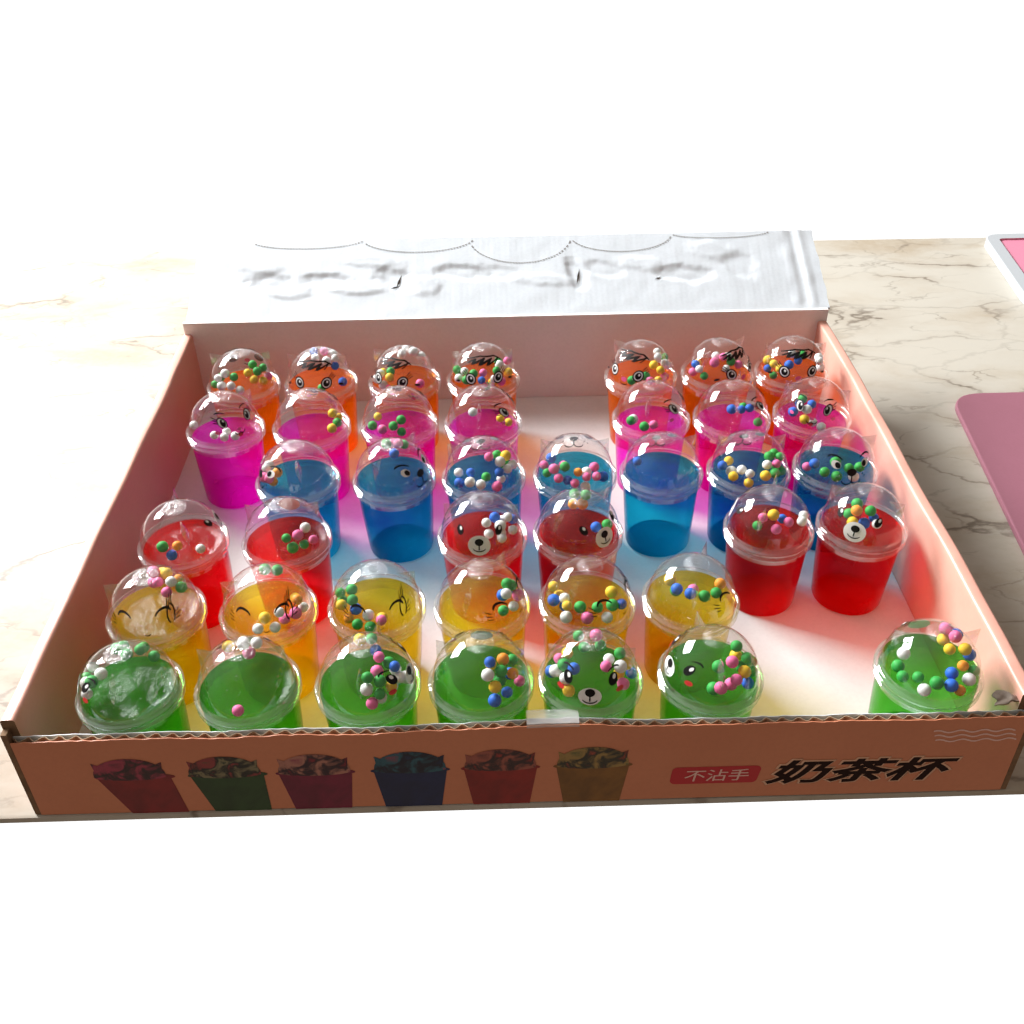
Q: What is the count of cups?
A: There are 40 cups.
